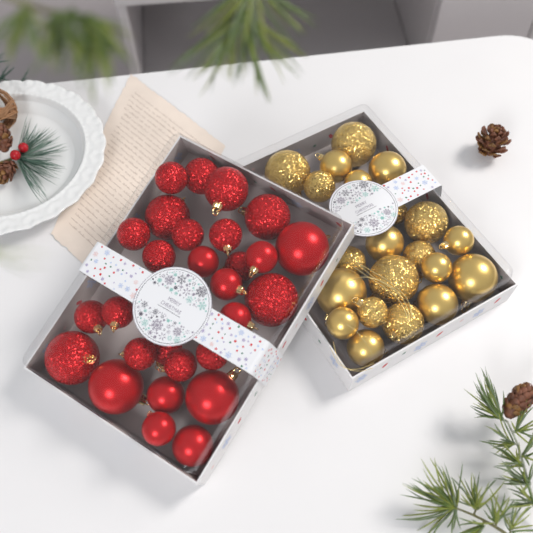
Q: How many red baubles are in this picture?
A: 28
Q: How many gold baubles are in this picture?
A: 21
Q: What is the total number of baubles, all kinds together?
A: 49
